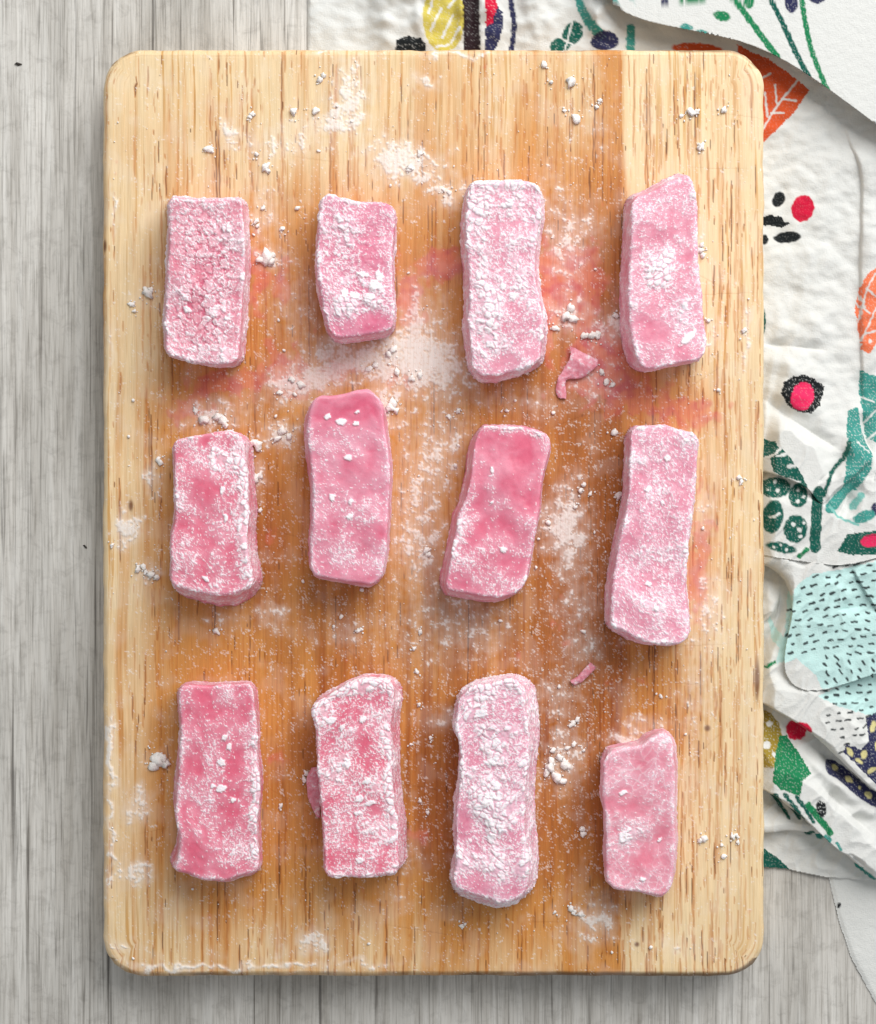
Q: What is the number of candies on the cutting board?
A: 12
